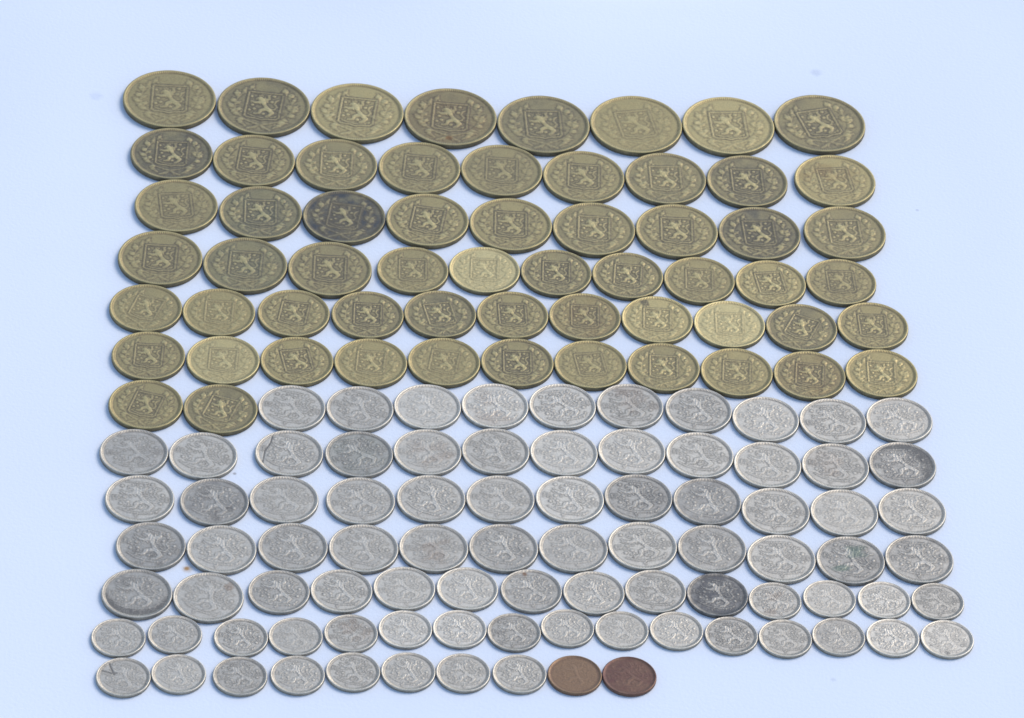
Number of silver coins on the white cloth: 84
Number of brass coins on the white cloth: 60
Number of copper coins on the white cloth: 2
